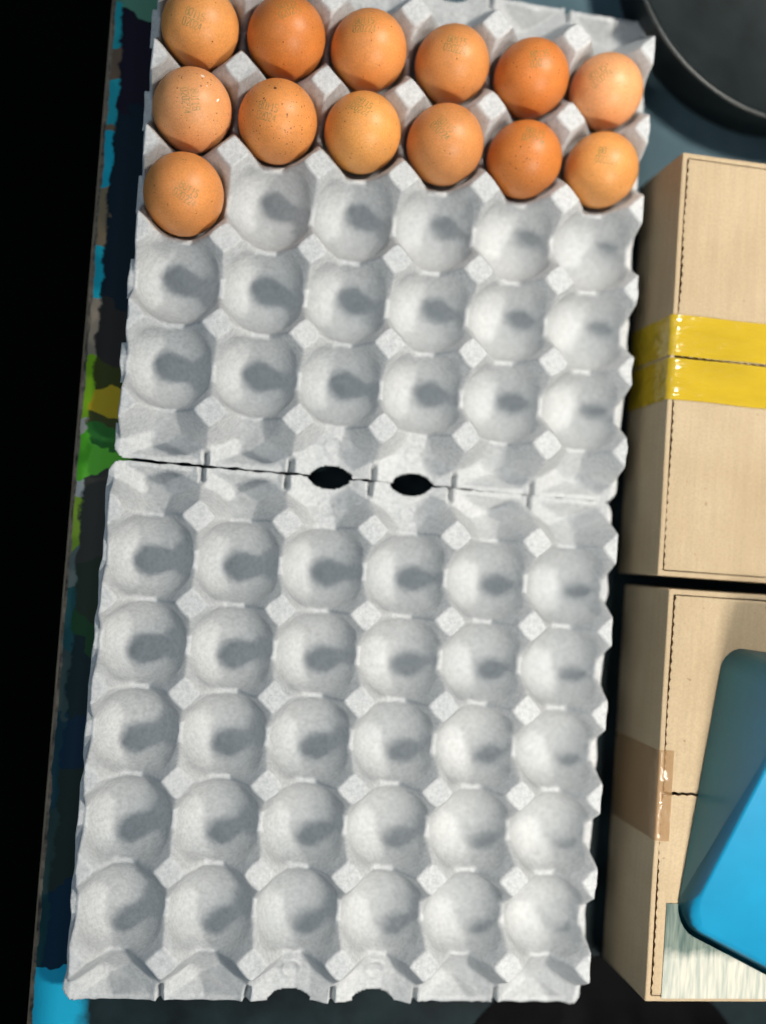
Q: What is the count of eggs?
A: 13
